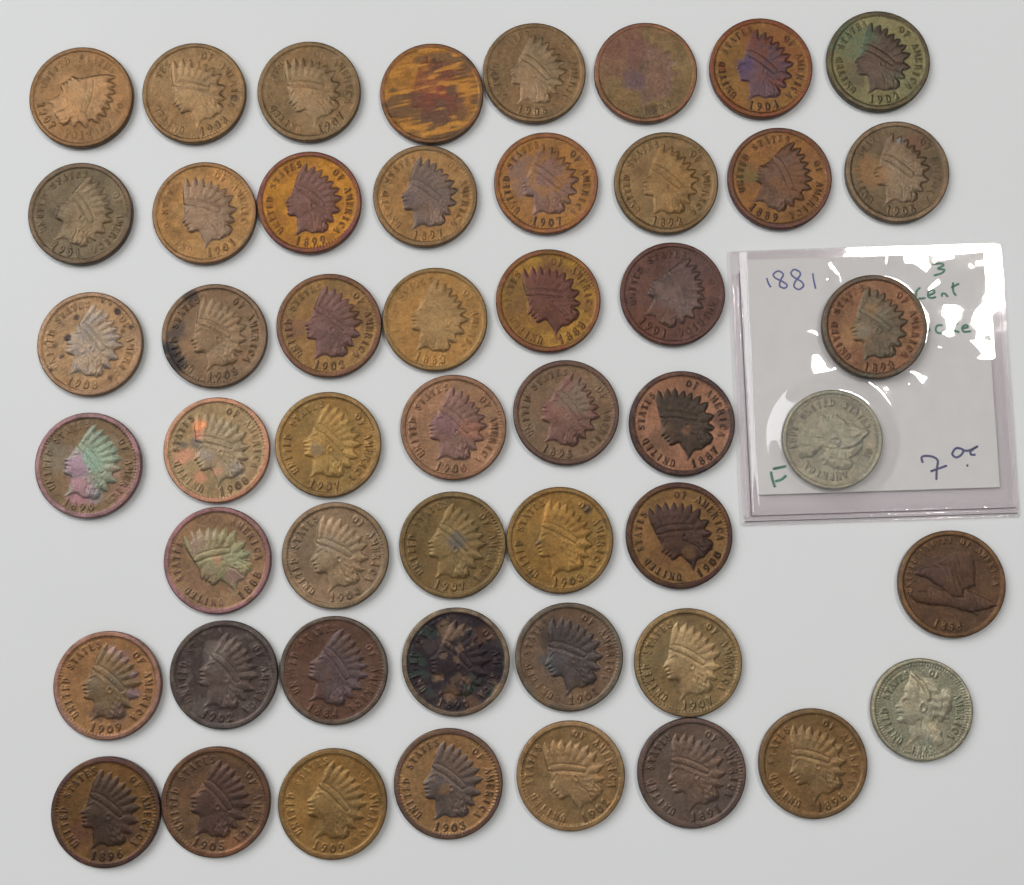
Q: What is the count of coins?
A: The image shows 50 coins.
